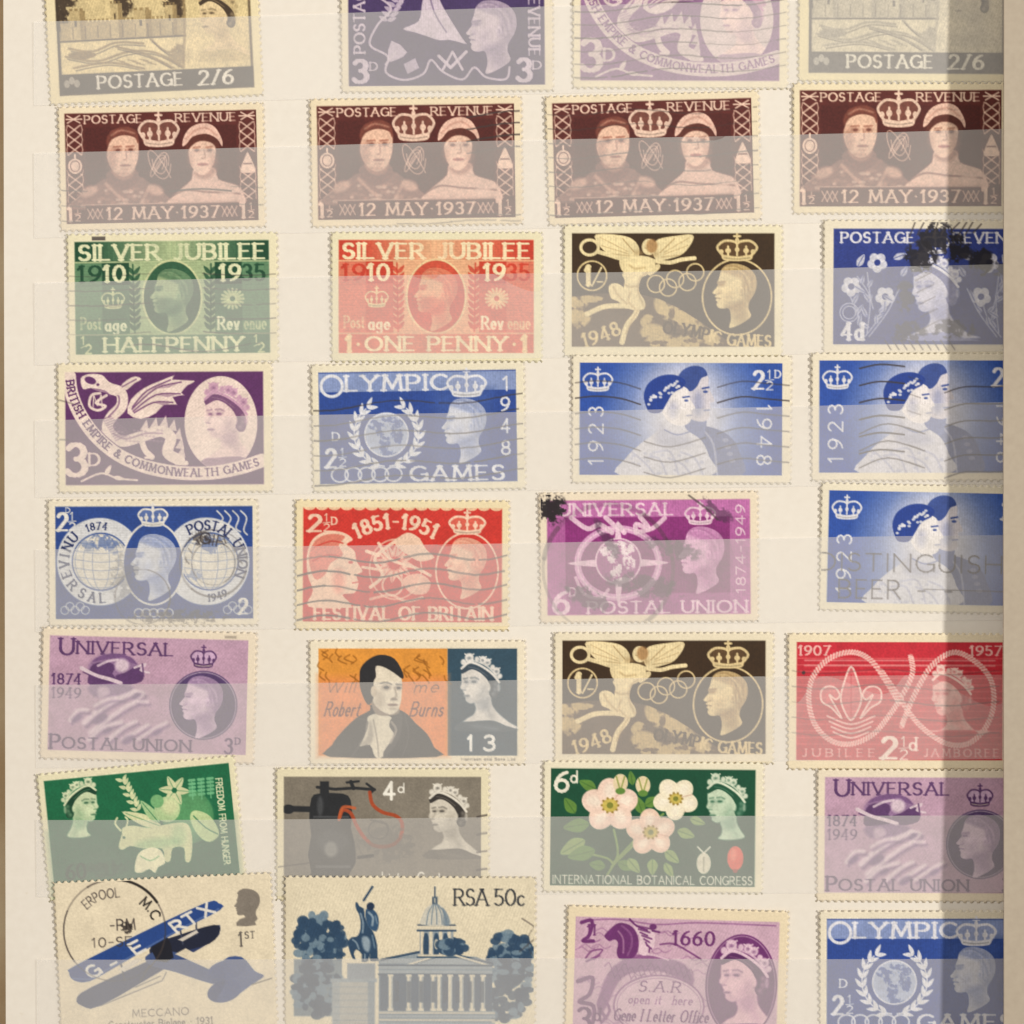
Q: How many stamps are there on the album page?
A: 32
